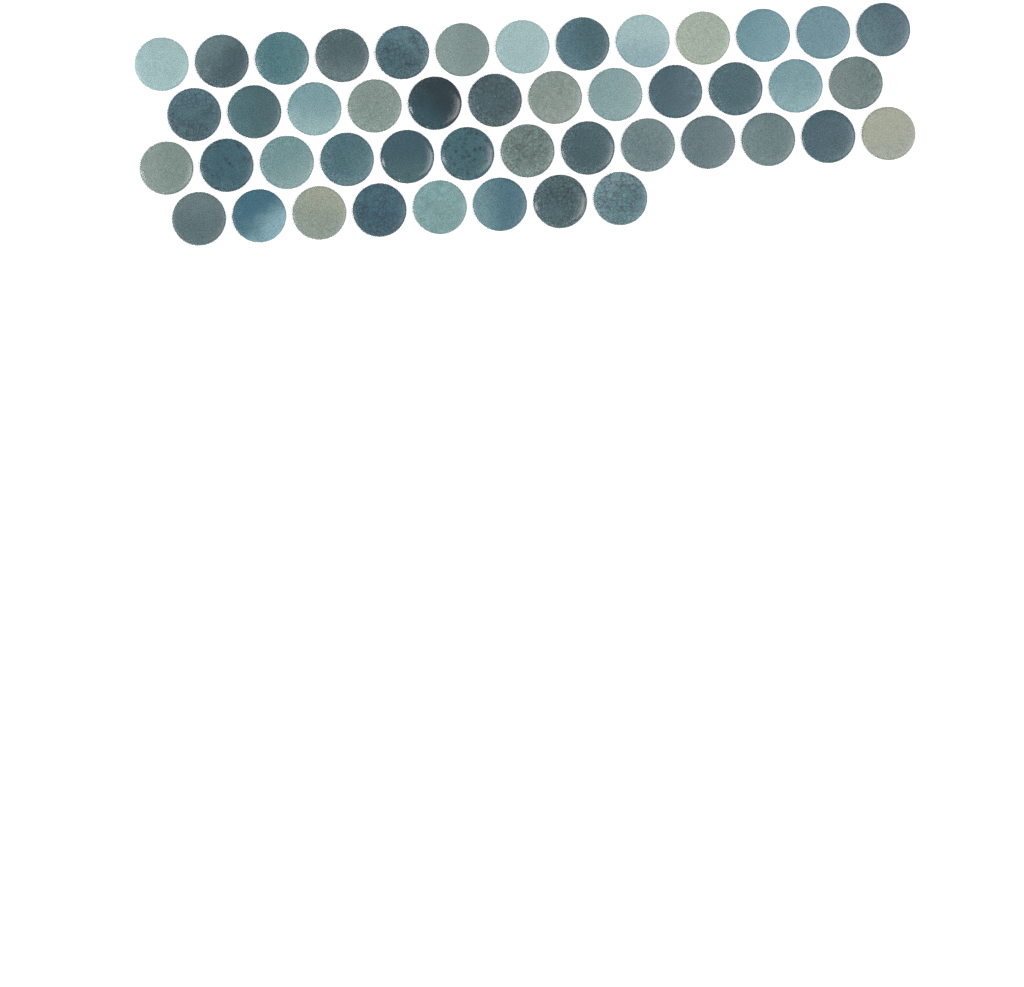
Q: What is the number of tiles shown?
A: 46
